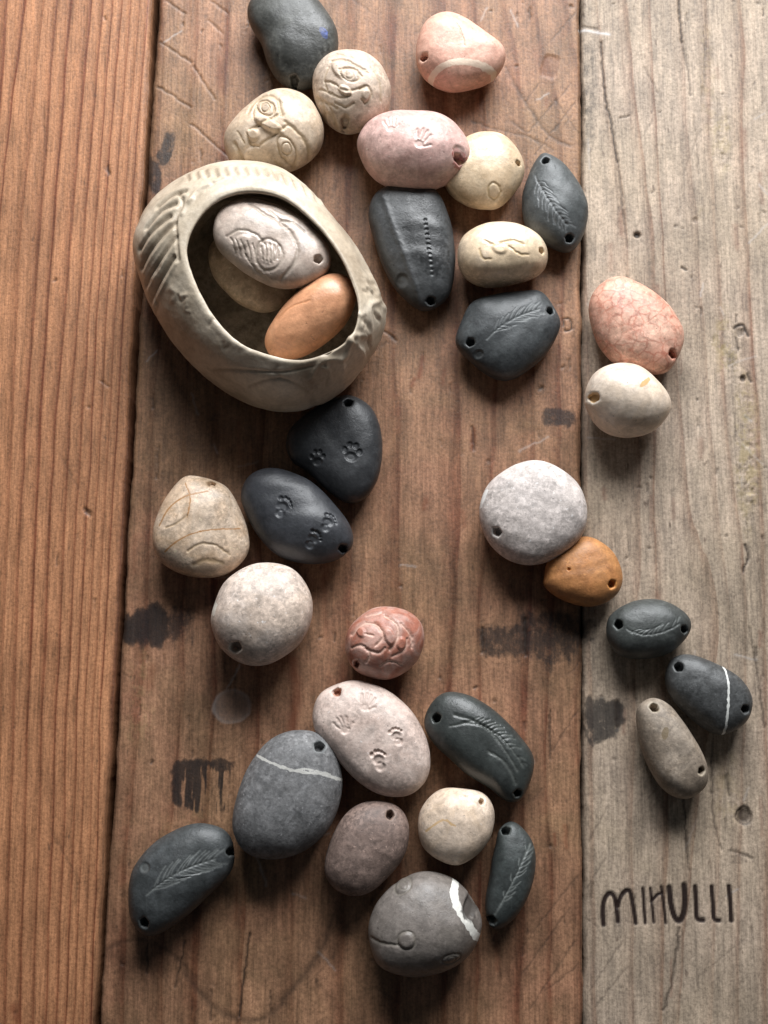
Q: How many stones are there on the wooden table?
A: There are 33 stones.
